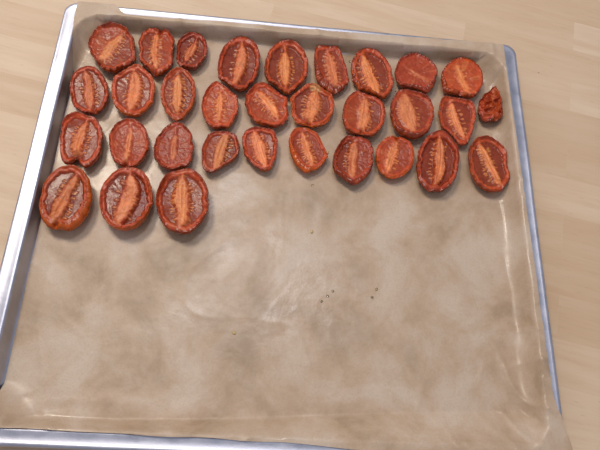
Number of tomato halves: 32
